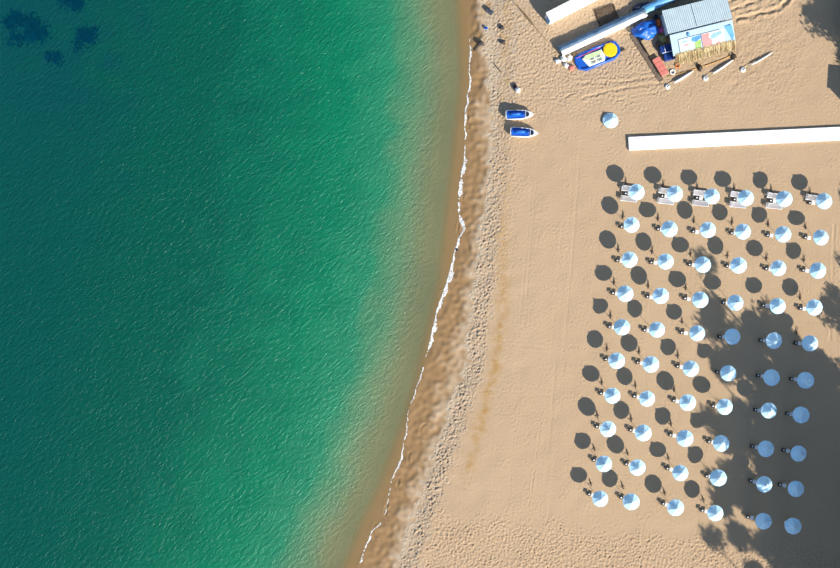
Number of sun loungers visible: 11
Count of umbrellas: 61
